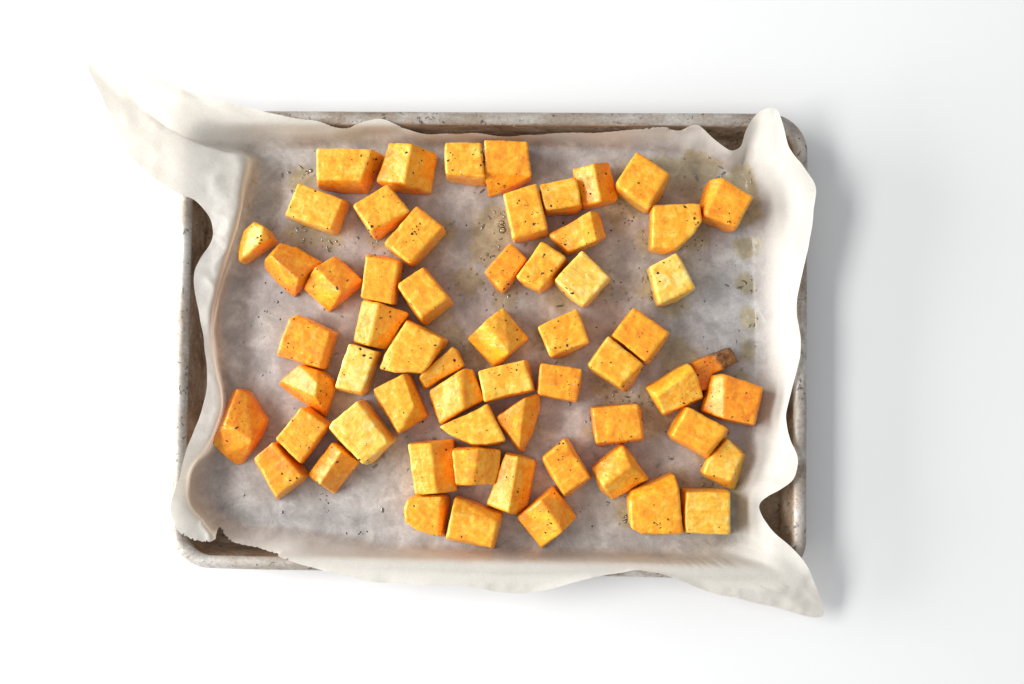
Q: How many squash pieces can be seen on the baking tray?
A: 60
